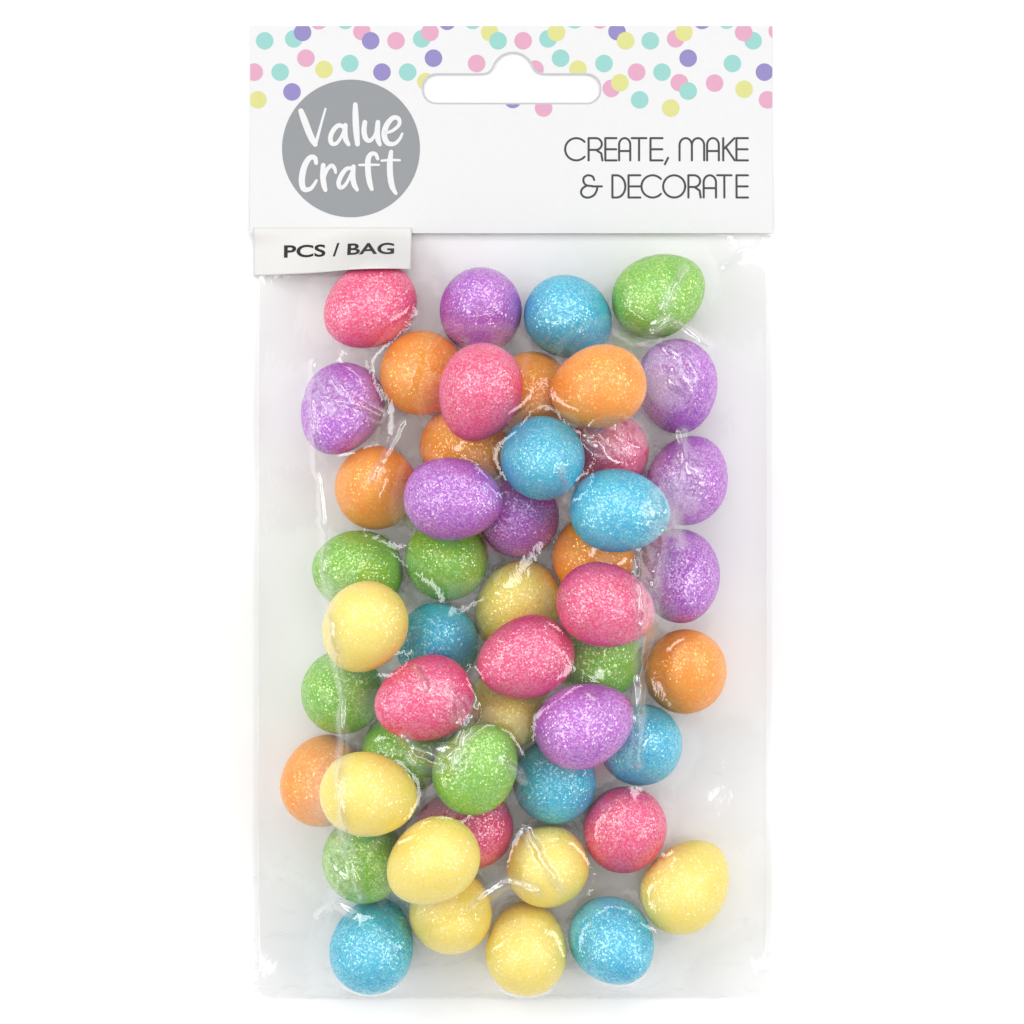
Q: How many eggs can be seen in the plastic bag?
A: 49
